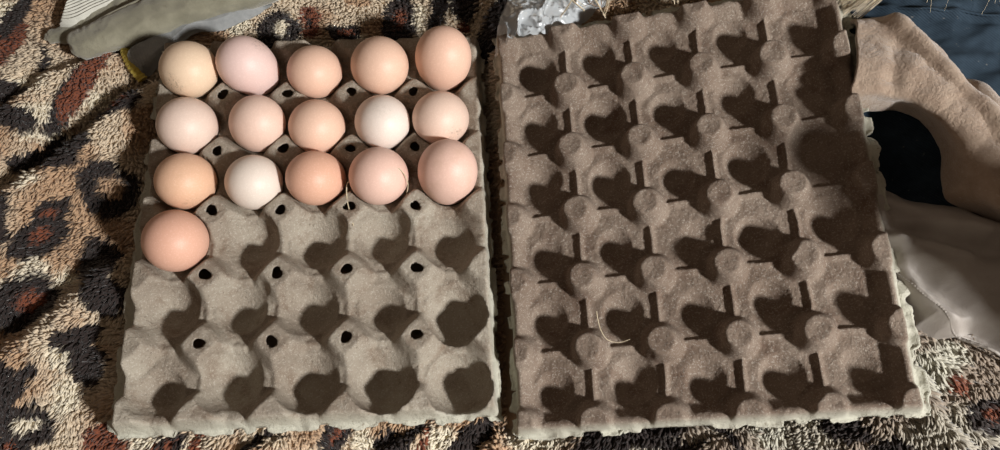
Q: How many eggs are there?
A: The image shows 16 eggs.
